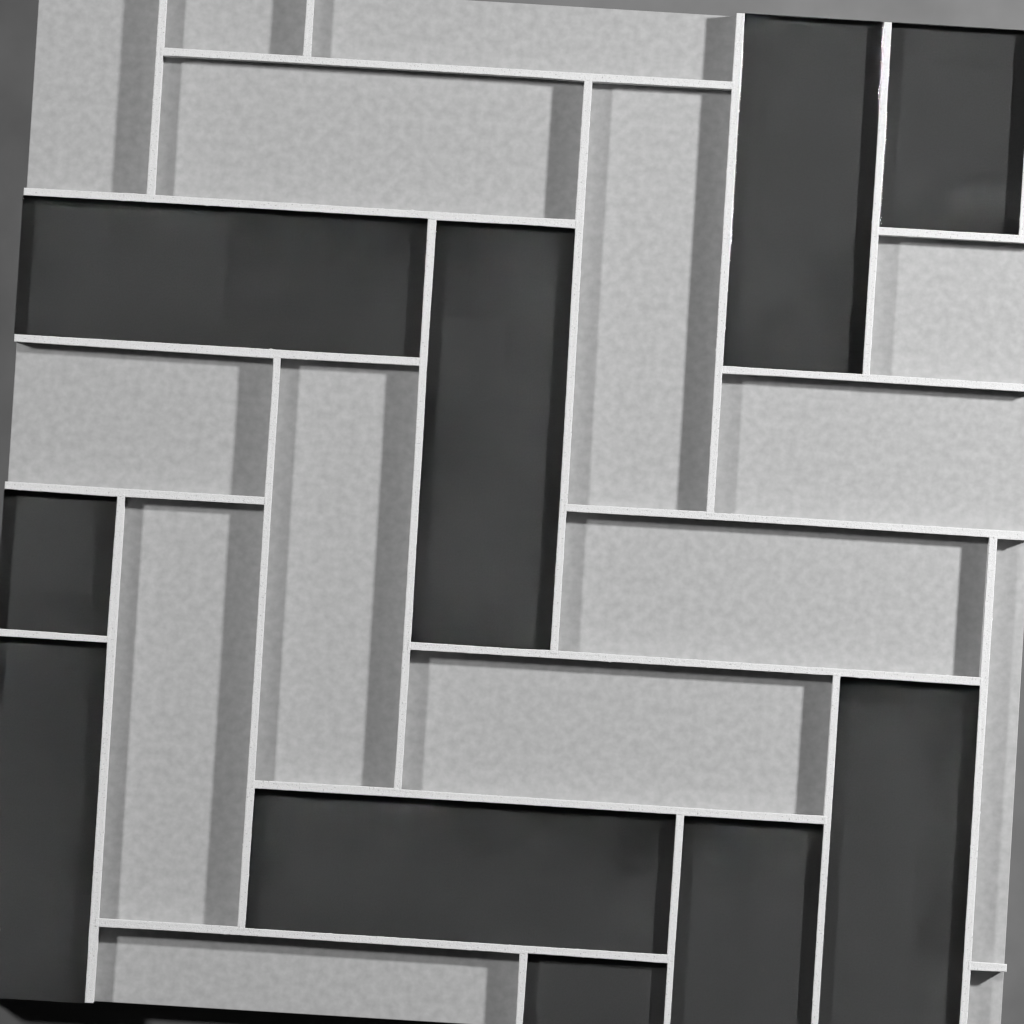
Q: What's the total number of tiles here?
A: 10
